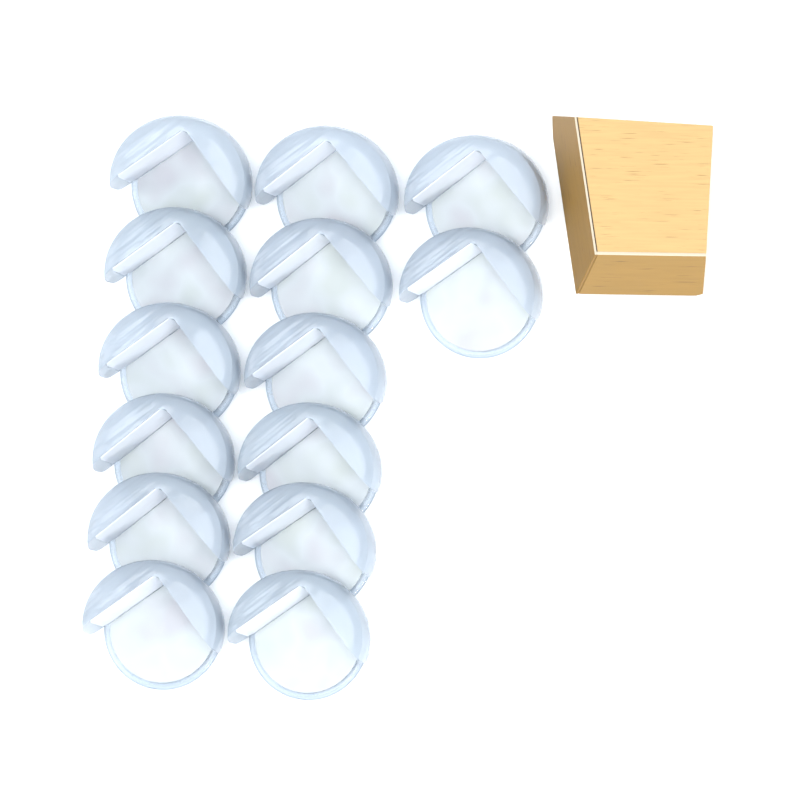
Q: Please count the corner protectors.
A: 14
